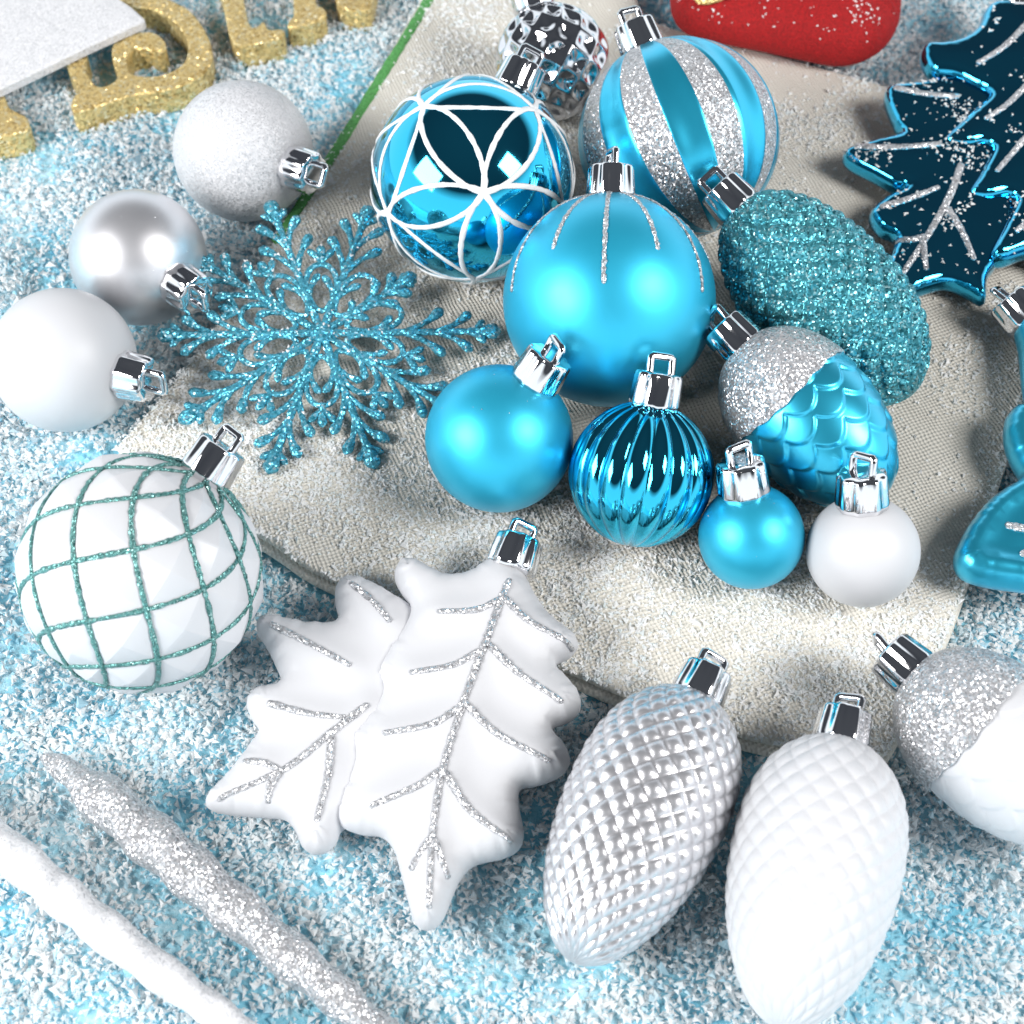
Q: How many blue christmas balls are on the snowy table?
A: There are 6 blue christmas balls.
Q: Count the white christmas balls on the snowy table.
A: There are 4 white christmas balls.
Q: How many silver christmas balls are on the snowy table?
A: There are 2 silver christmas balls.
